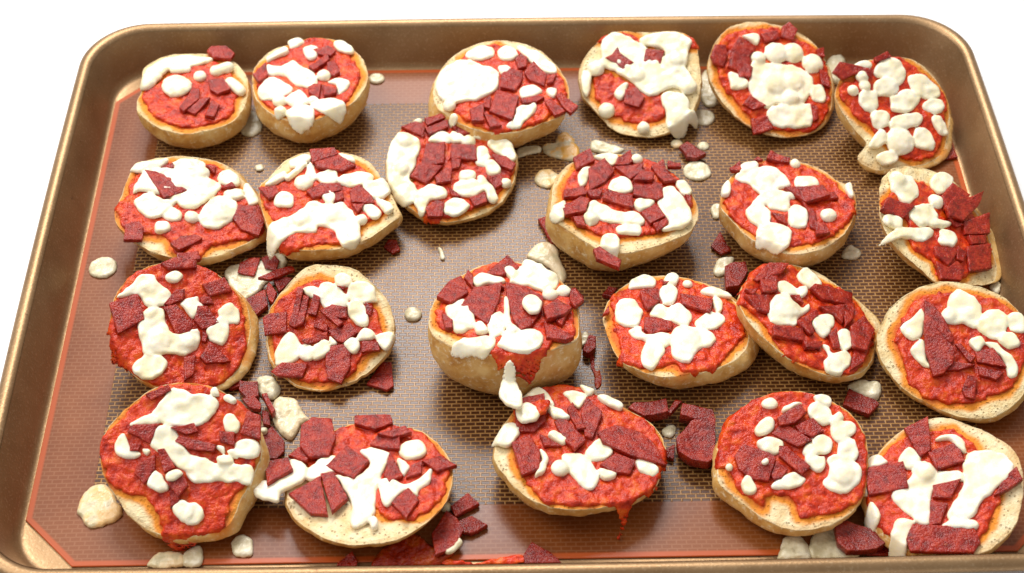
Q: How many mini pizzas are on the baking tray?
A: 23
